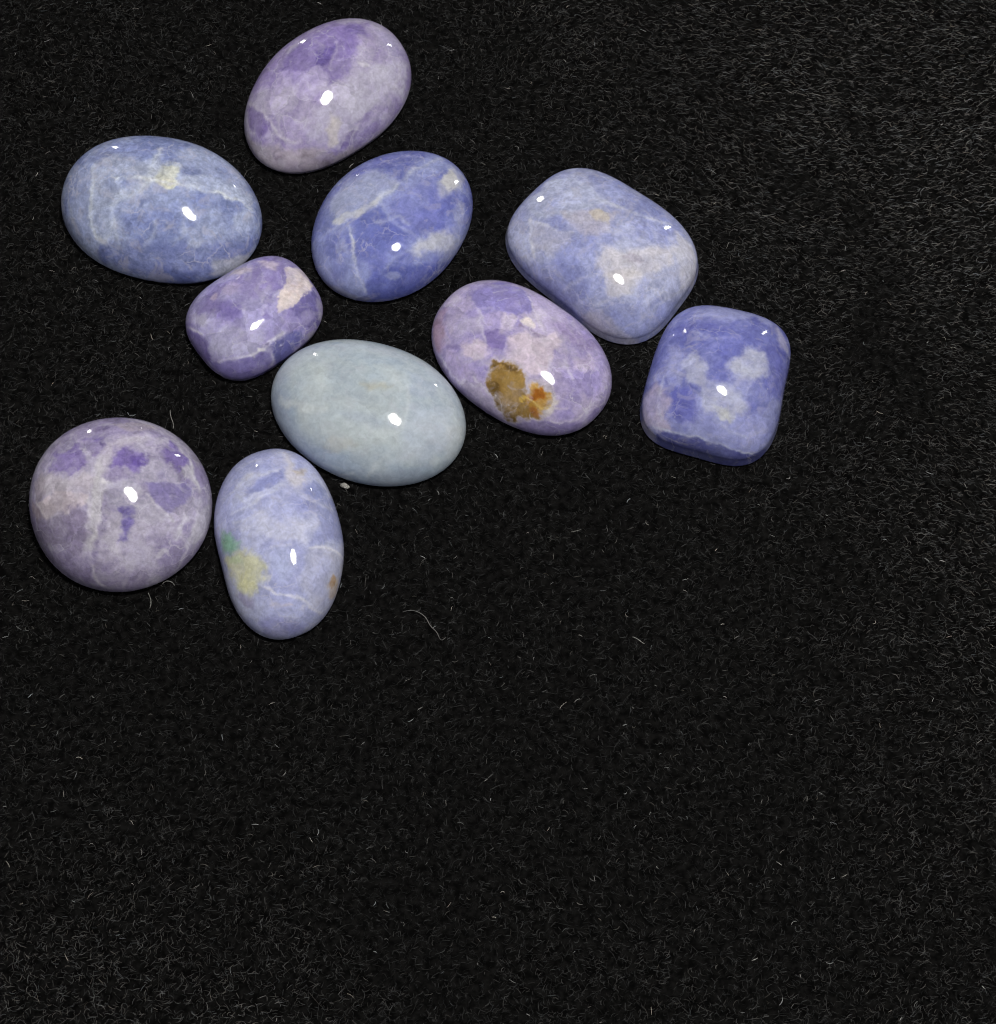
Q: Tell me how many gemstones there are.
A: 10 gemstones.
